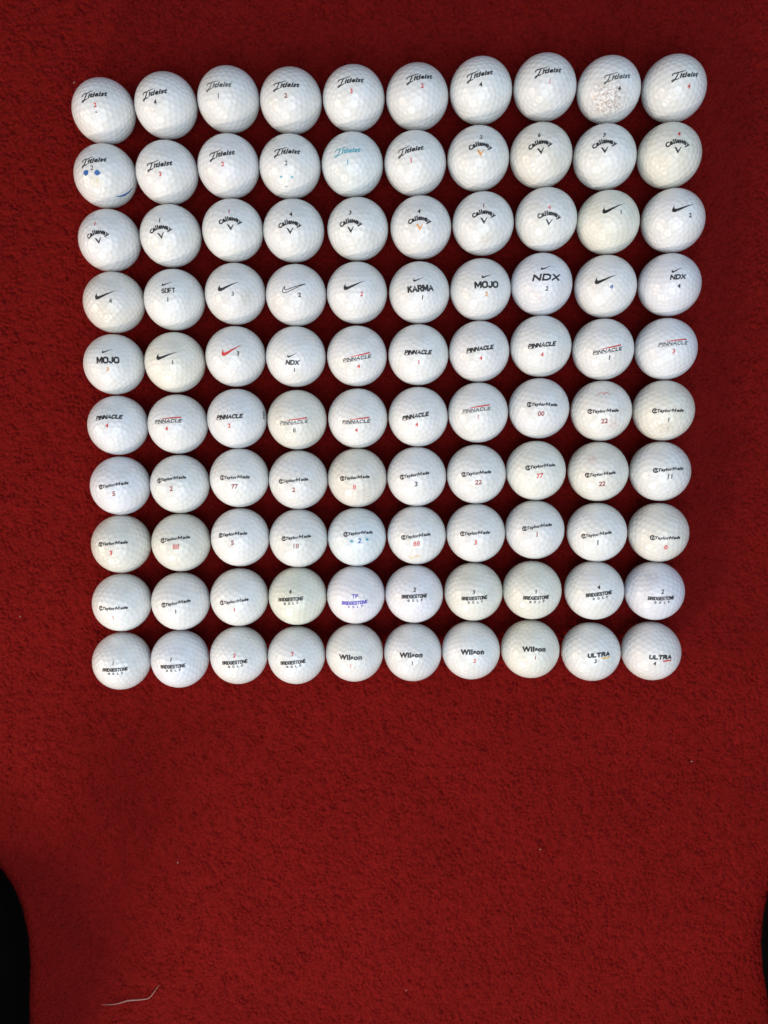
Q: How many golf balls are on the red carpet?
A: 100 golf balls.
